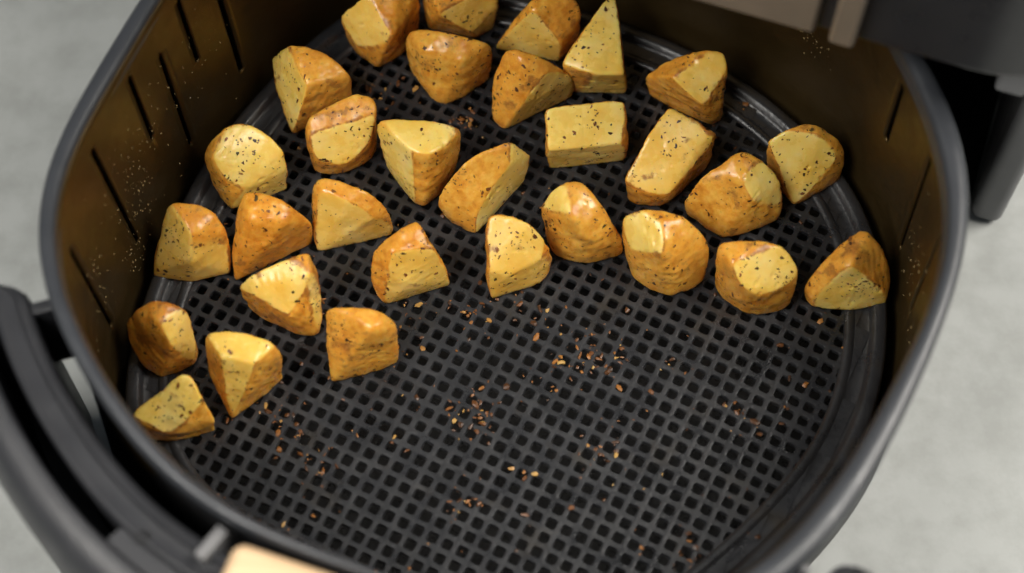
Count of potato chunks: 30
